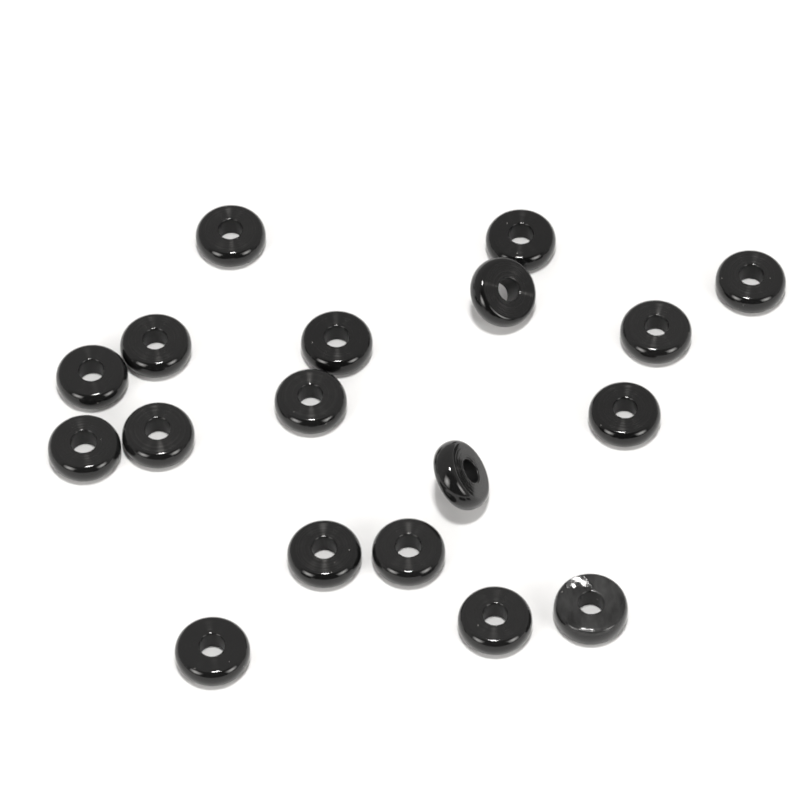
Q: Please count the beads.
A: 18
